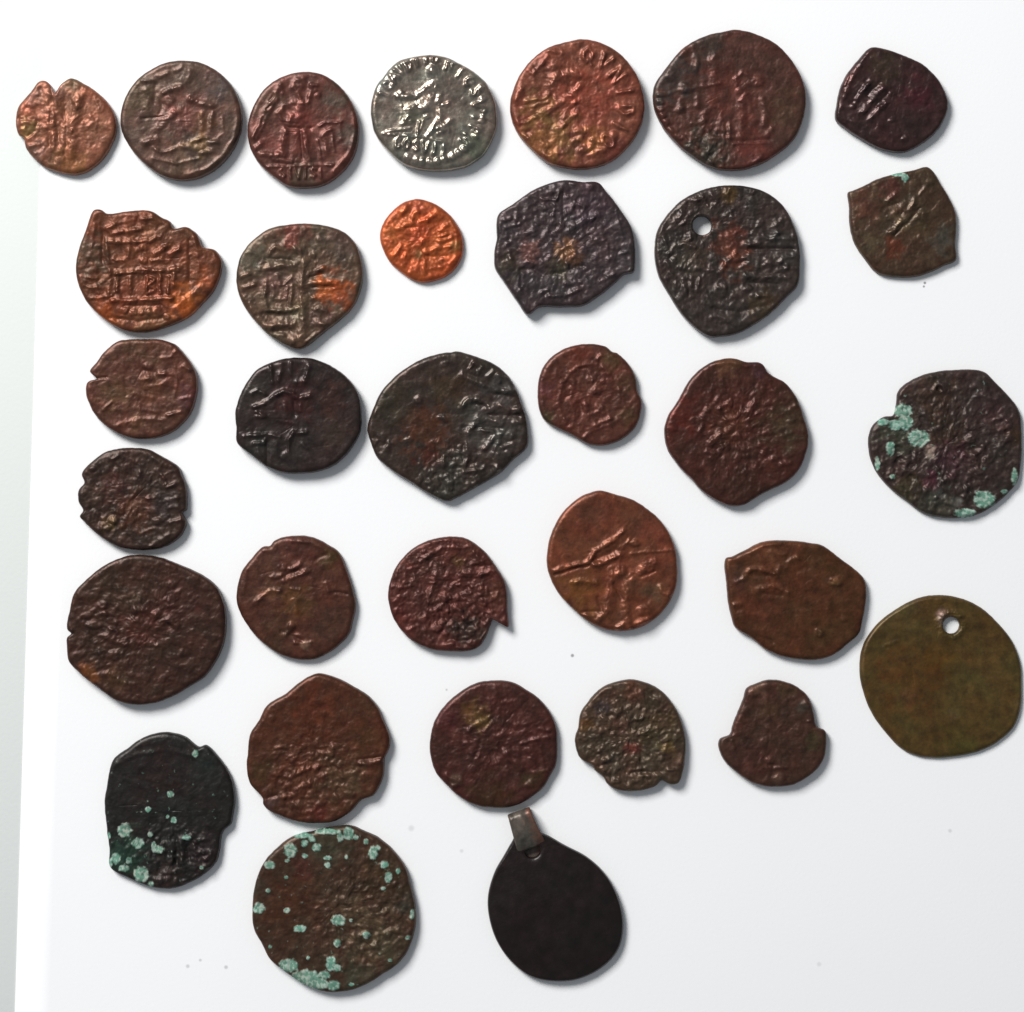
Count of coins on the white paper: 32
